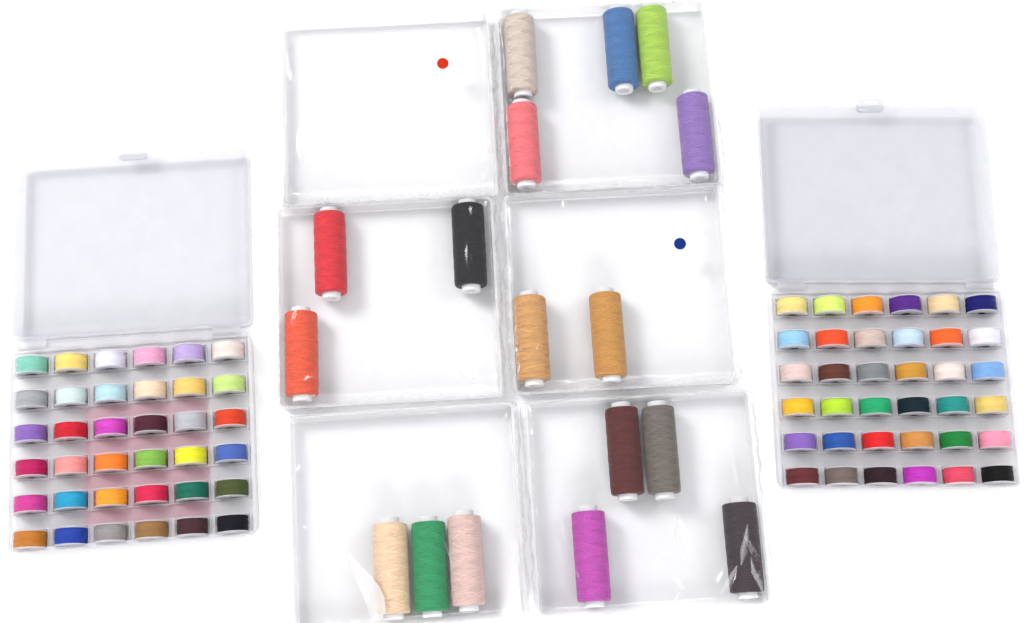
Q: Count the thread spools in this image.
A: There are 17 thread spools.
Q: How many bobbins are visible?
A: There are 72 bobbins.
